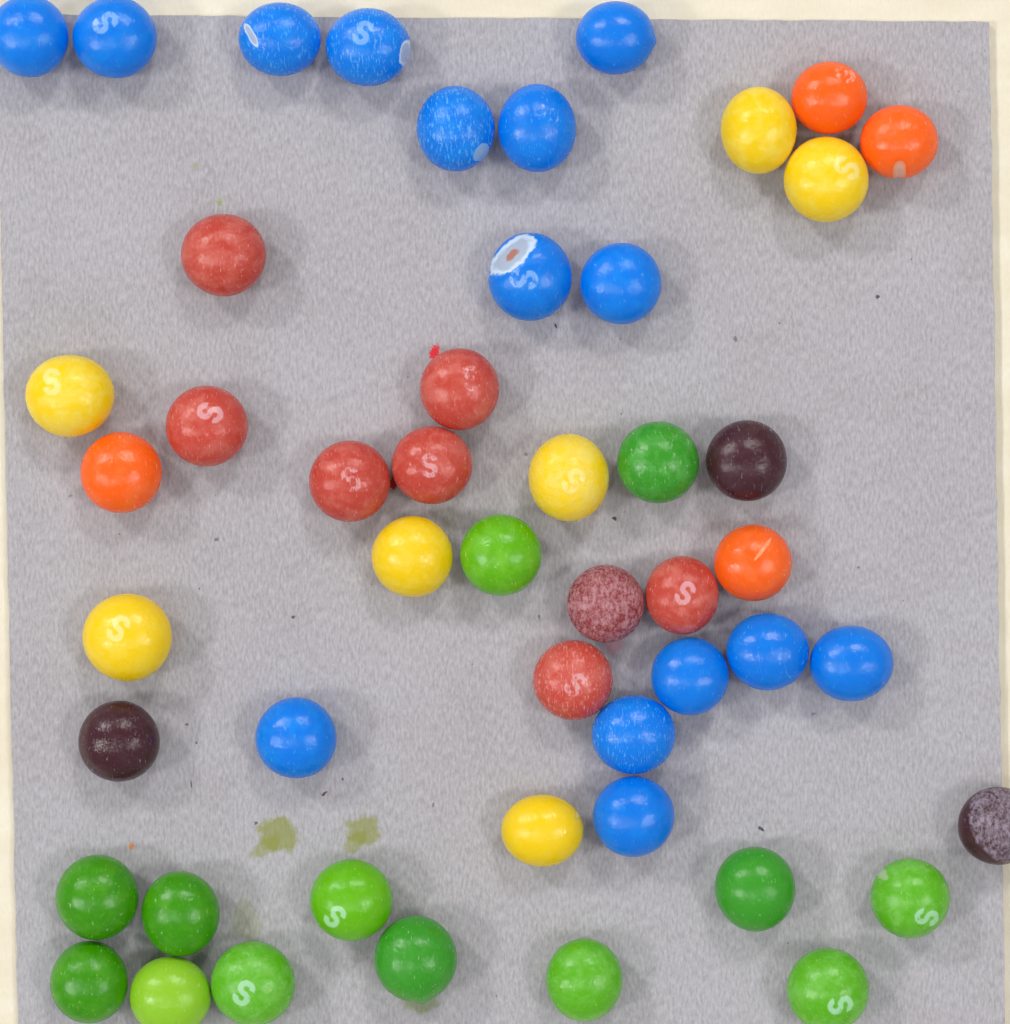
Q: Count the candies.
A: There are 50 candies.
